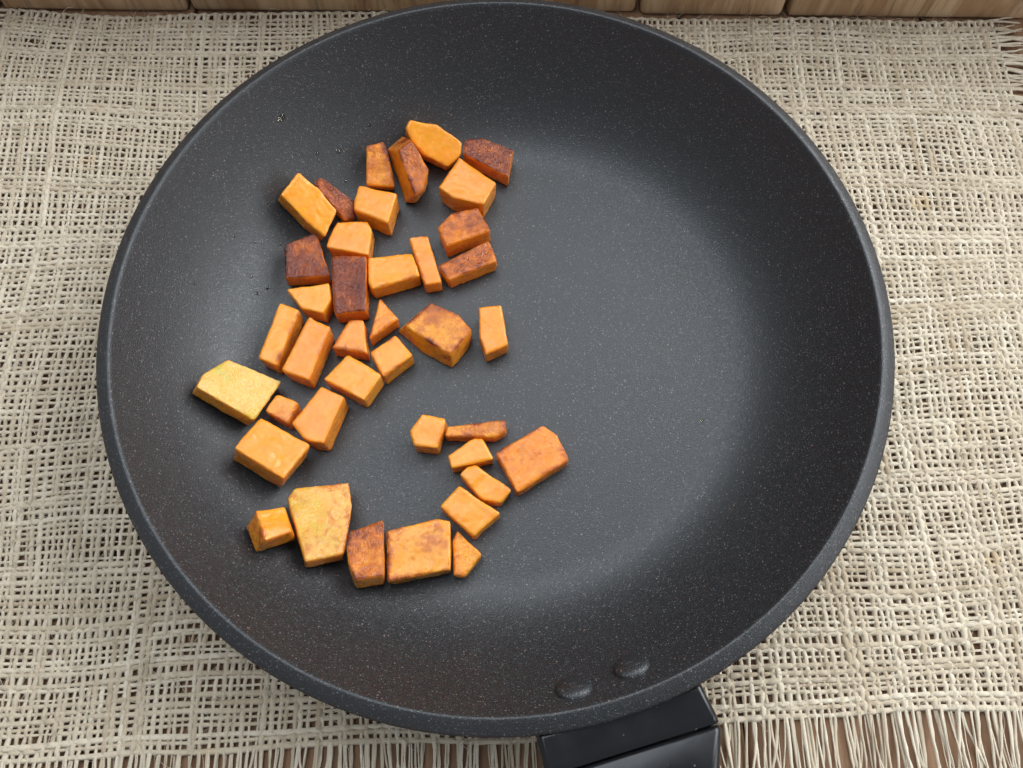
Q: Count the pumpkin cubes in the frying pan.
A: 39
